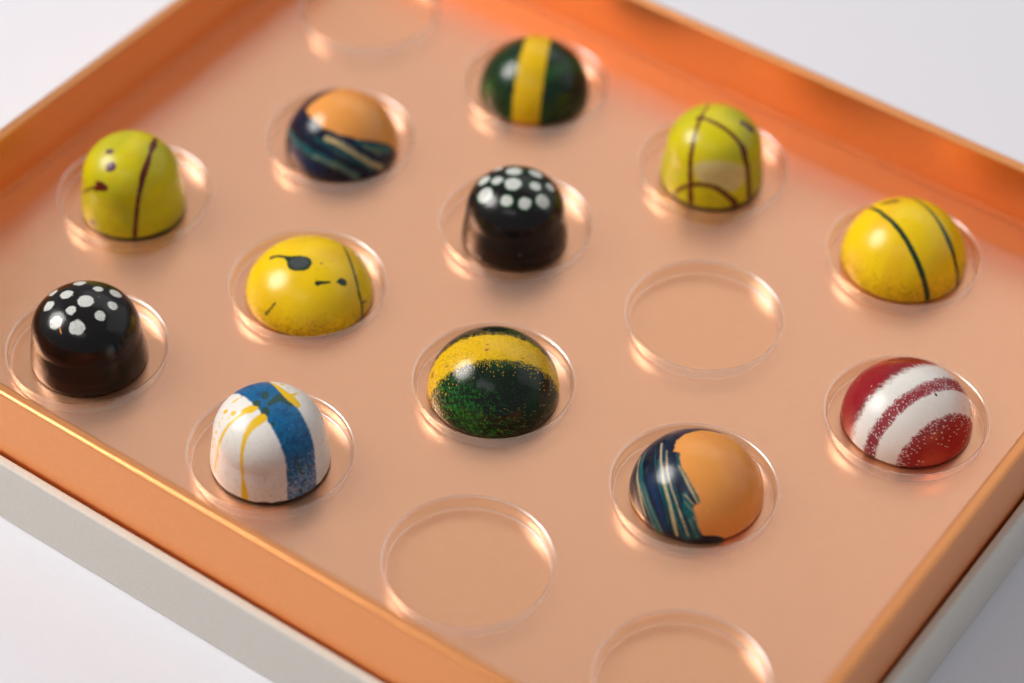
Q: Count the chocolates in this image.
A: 12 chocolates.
